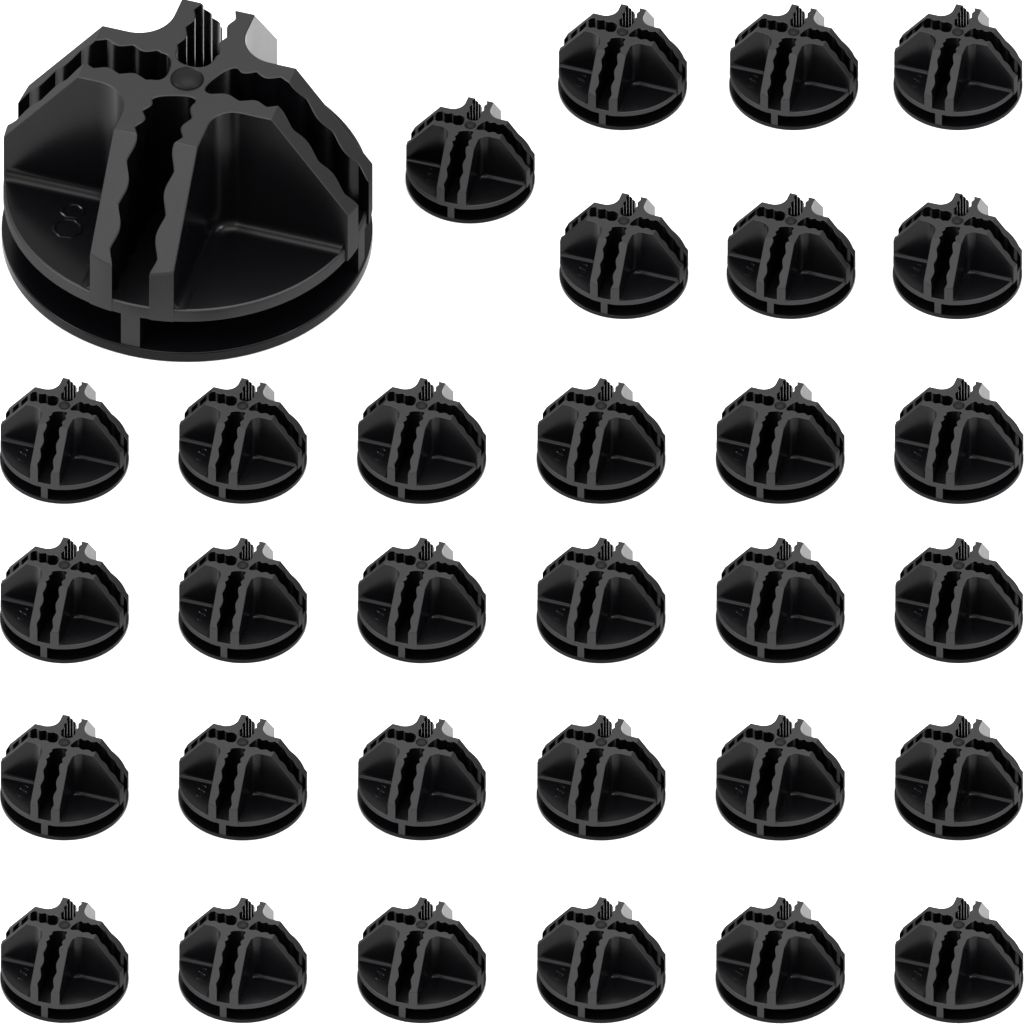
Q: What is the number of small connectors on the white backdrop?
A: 31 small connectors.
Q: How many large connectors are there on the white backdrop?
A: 1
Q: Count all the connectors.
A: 32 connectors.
